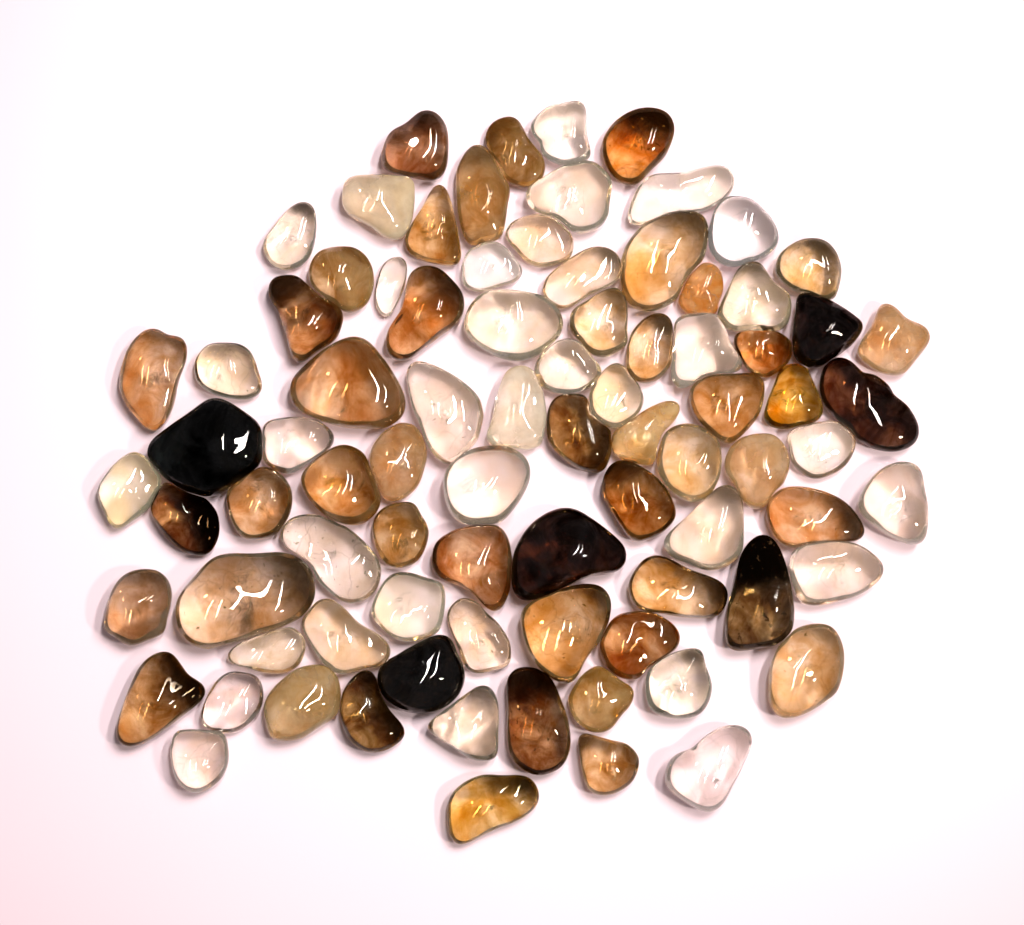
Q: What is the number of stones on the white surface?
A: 85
